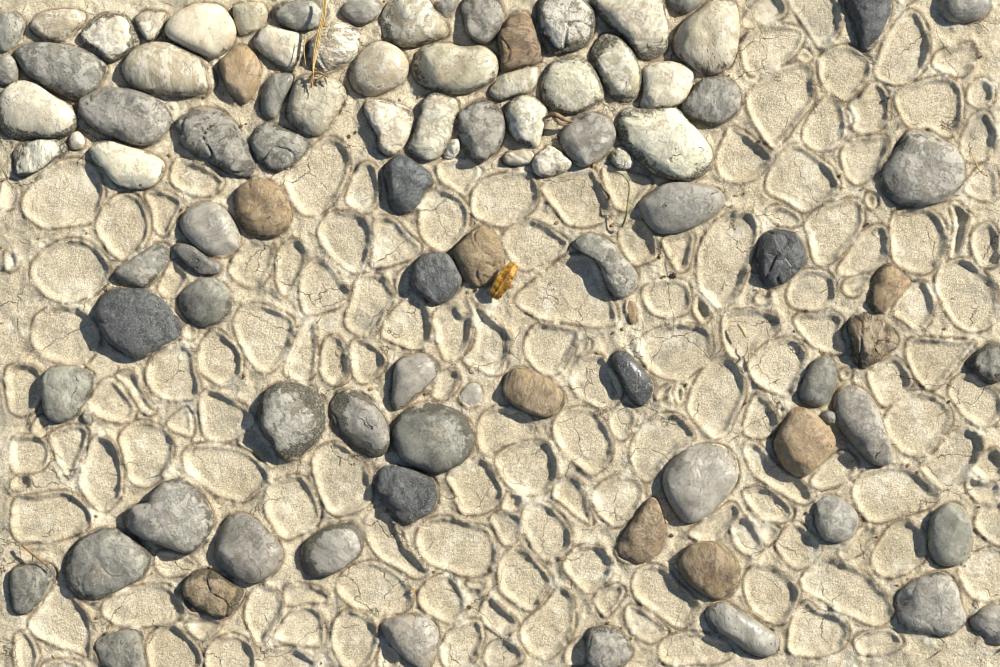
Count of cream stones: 31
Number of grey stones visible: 48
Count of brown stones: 12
